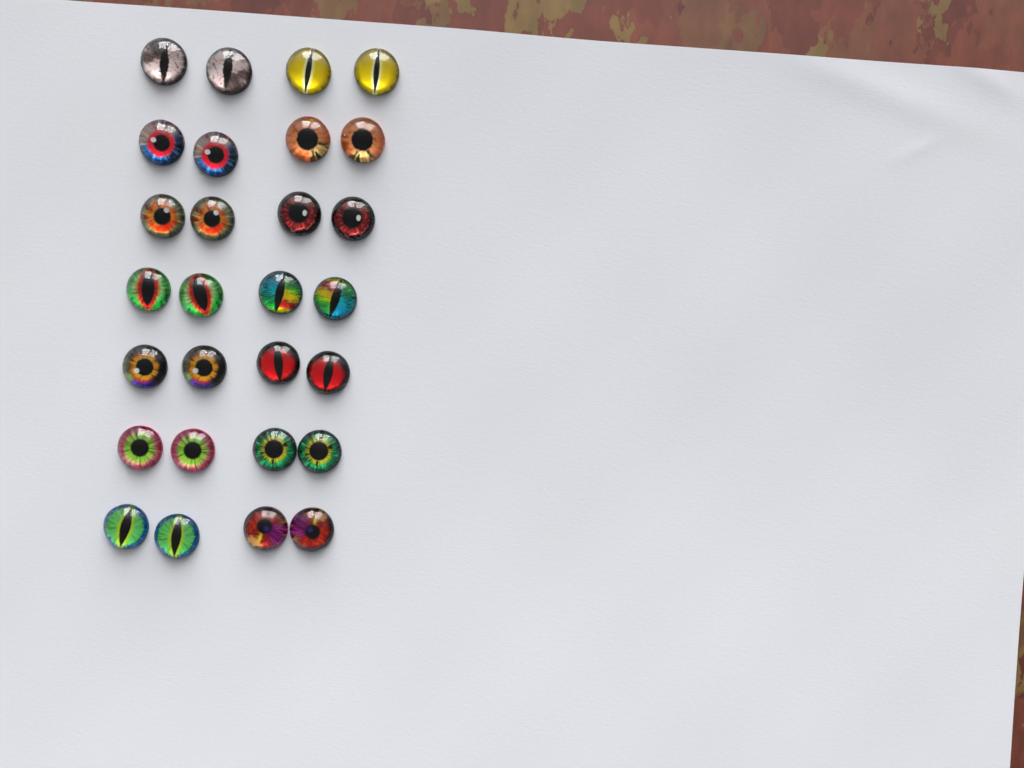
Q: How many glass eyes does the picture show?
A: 28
